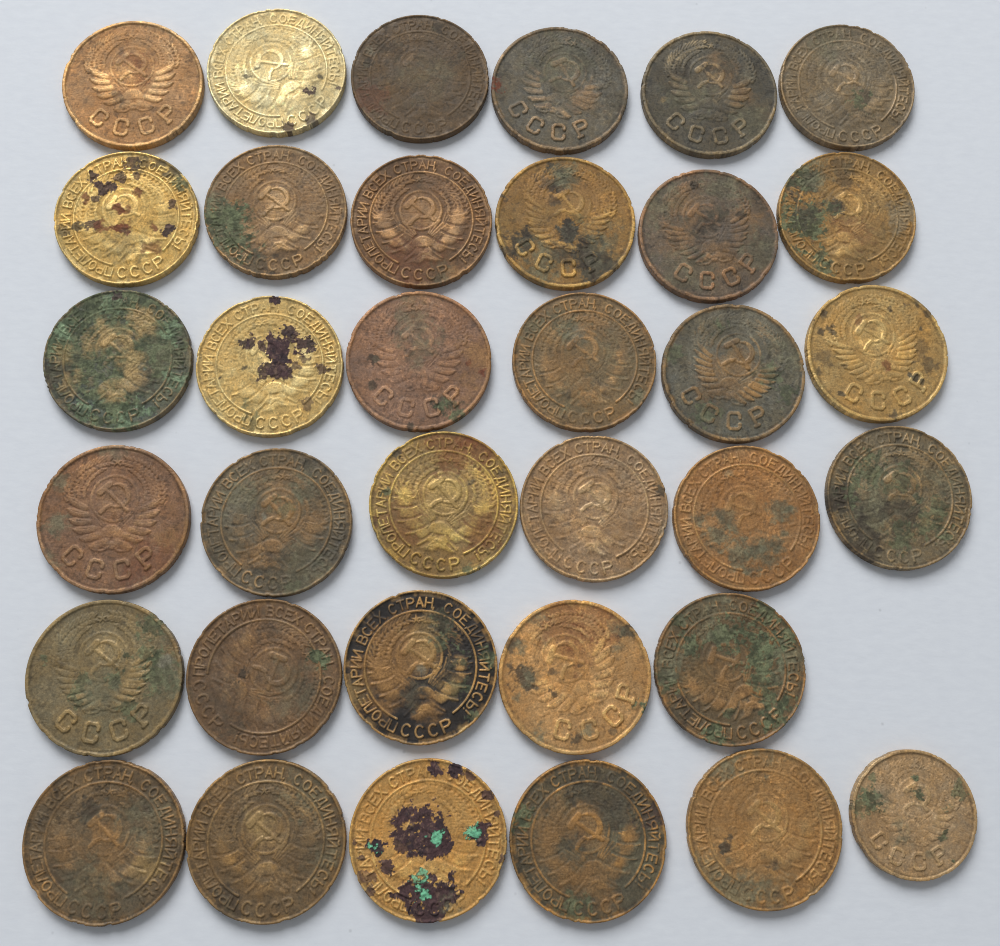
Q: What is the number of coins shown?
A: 35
